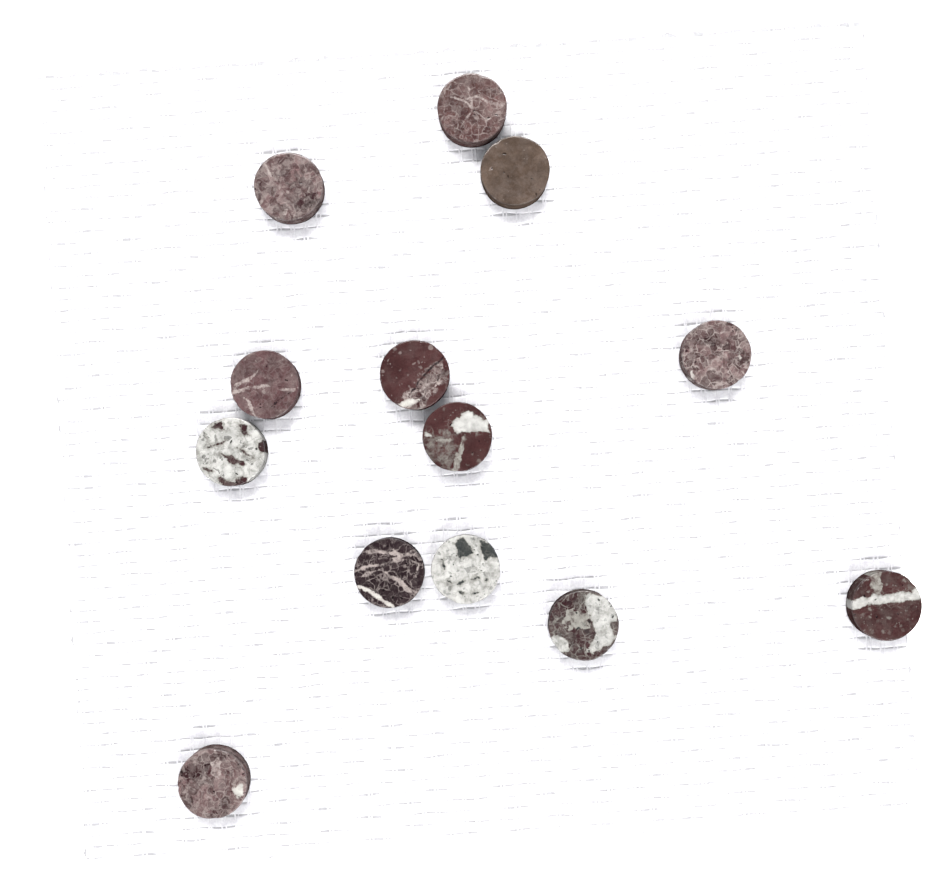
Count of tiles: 13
